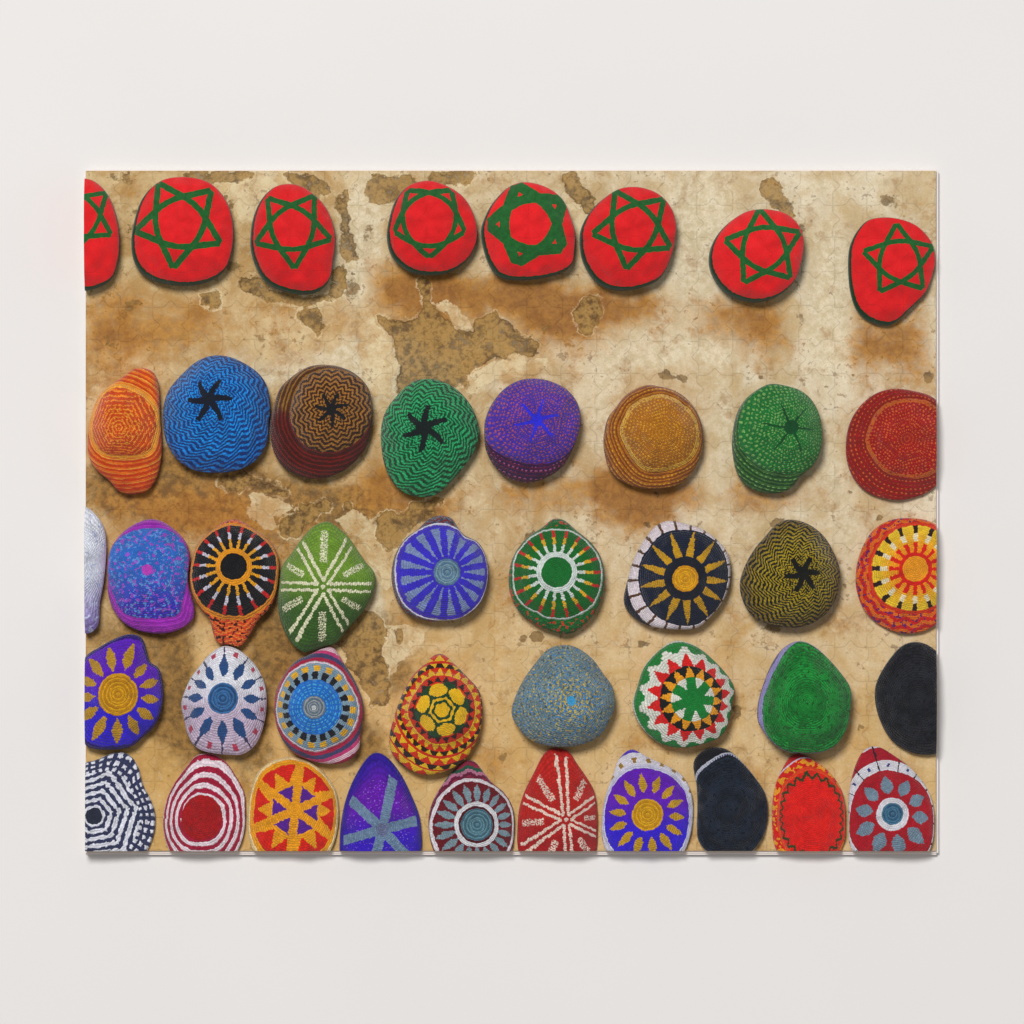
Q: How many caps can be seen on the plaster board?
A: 43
